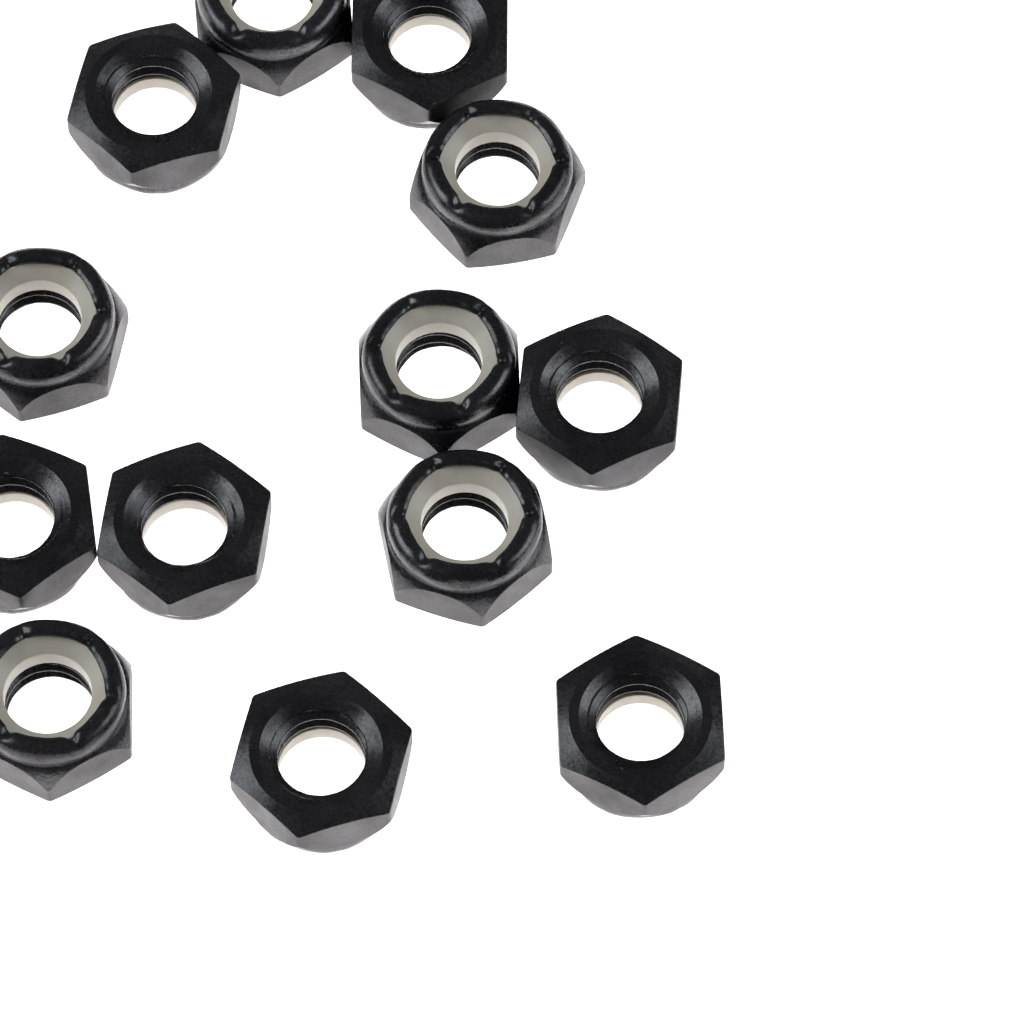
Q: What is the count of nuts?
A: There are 13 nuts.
